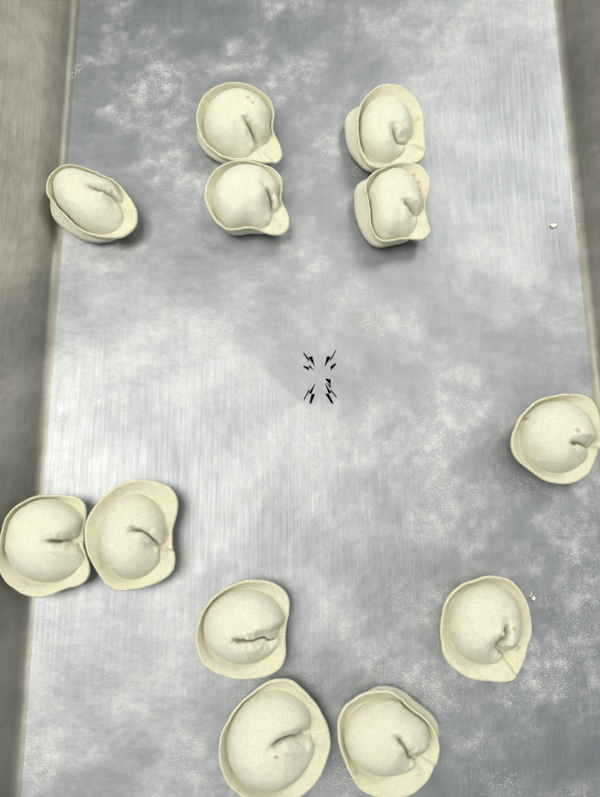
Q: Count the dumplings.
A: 12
